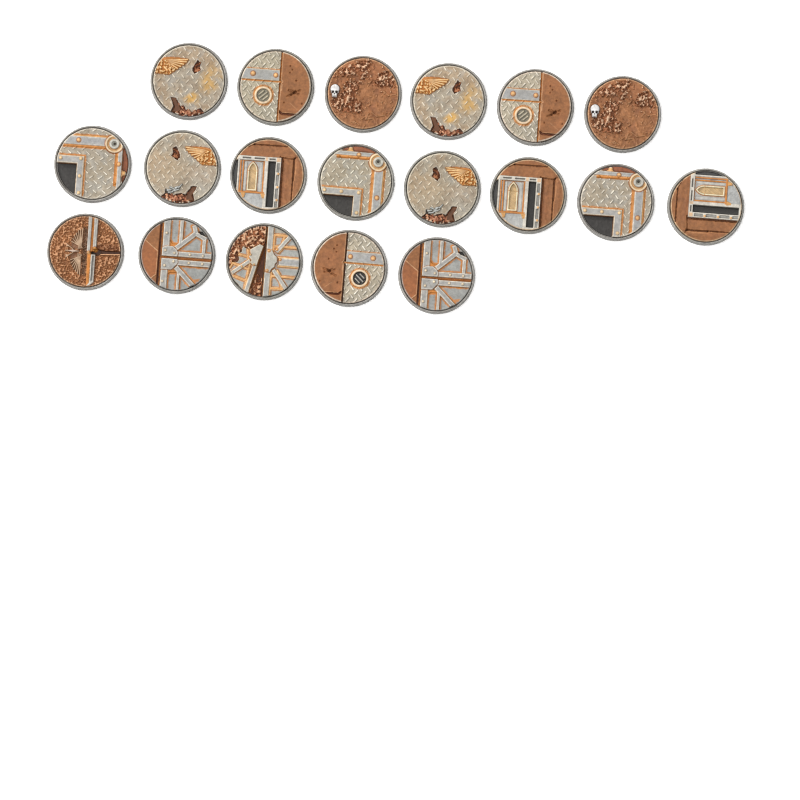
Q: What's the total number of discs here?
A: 19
